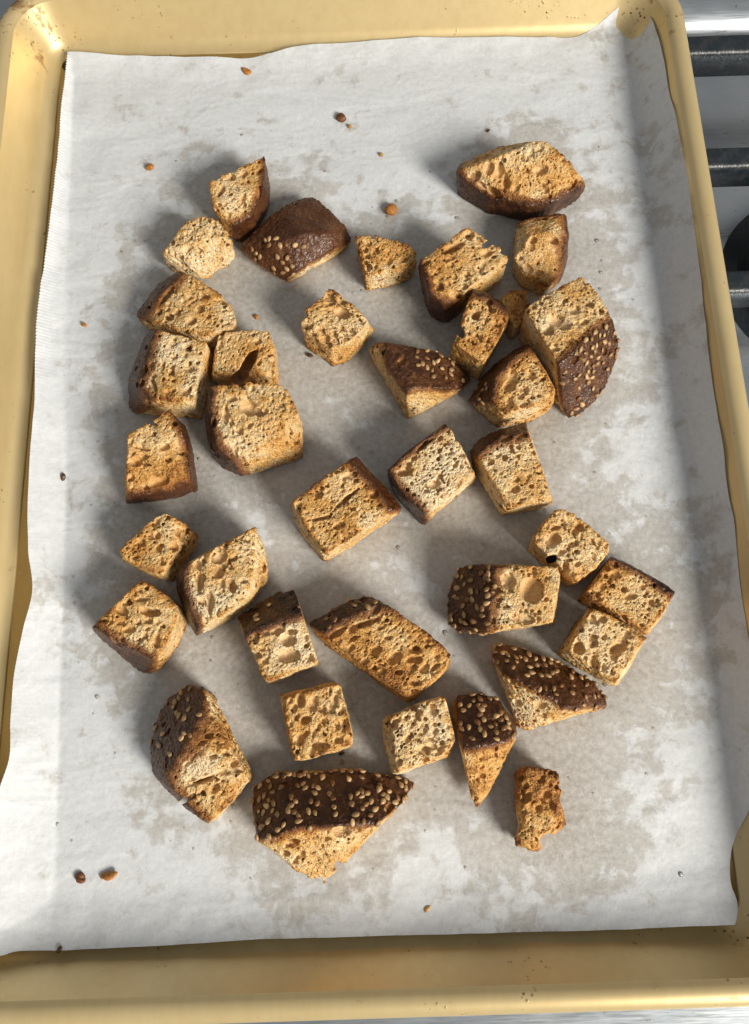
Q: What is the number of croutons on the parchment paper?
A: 37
